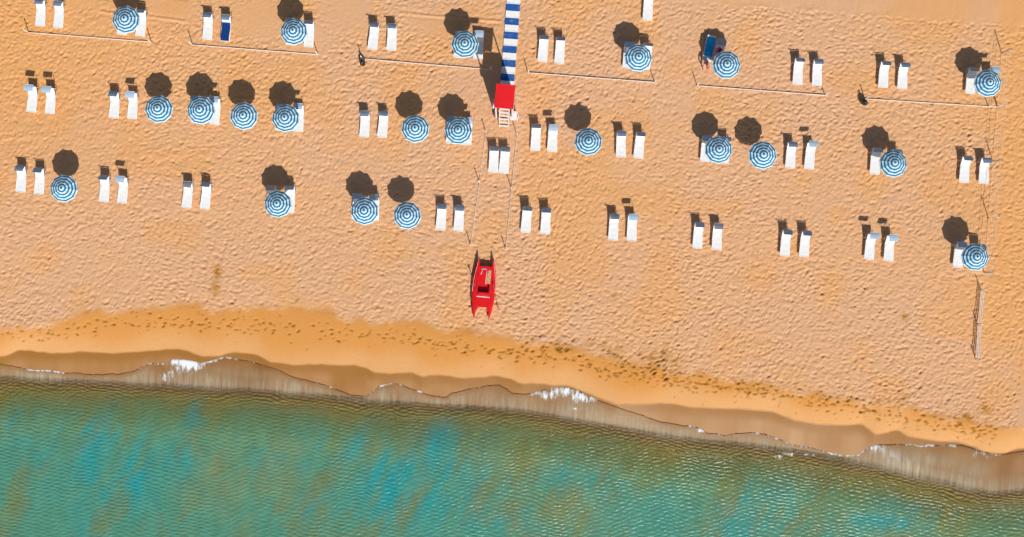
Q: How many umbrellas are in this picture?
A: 21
